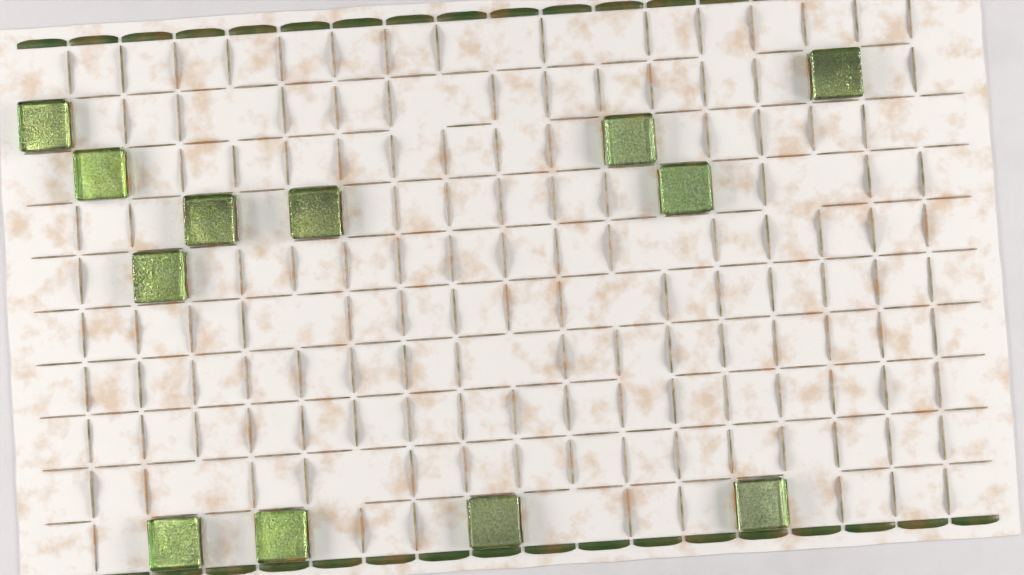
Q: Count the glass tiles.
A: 12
